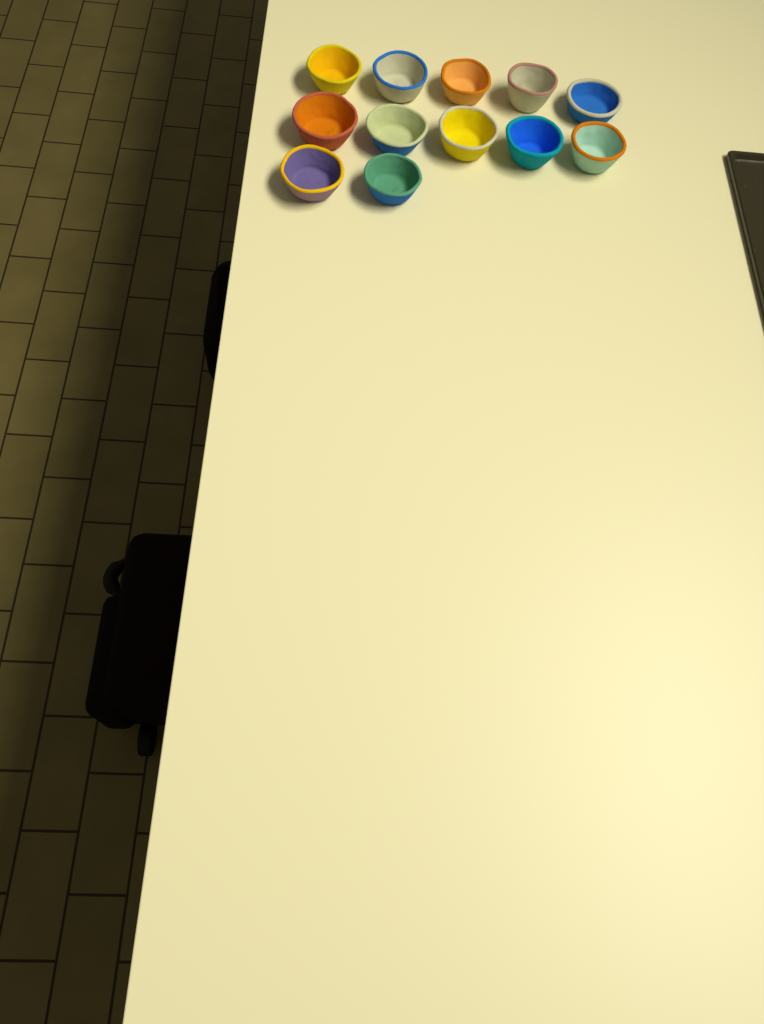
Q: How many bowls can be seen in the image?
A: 12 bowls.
